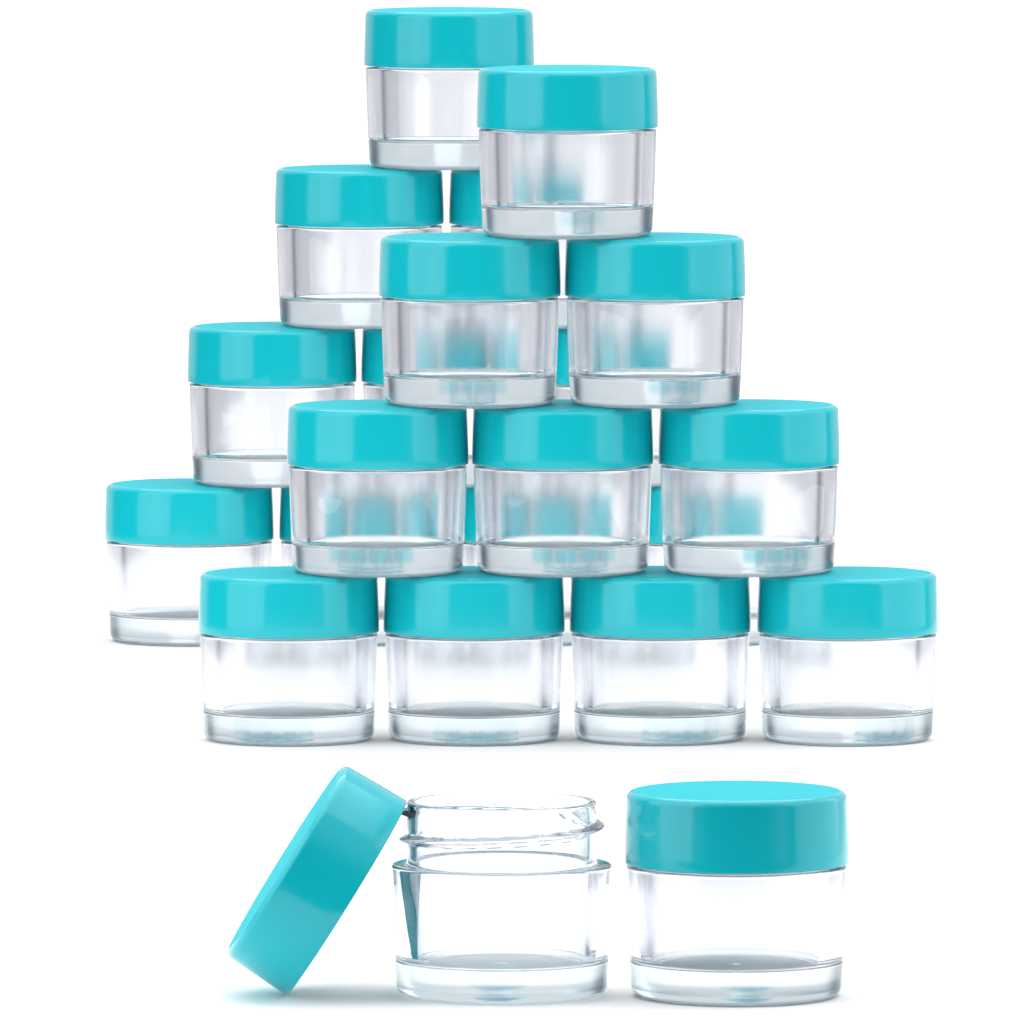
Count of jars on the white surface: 22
